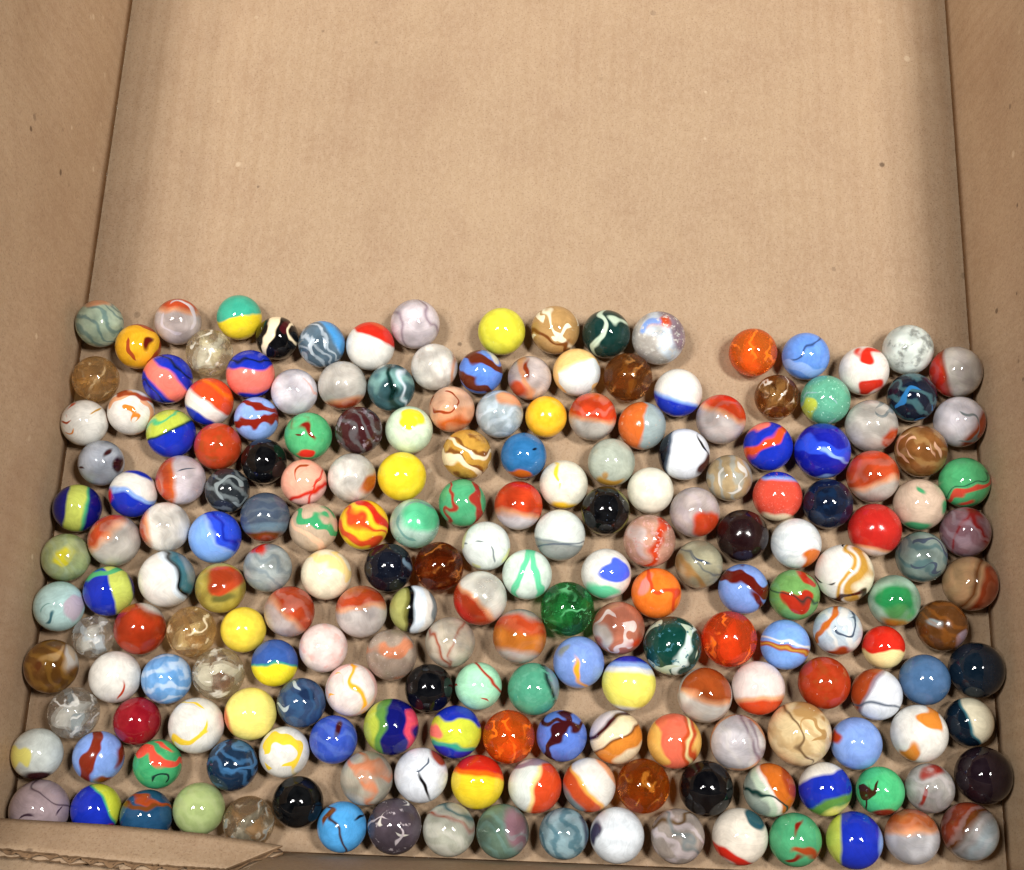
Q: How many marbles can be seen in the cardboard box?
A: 200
